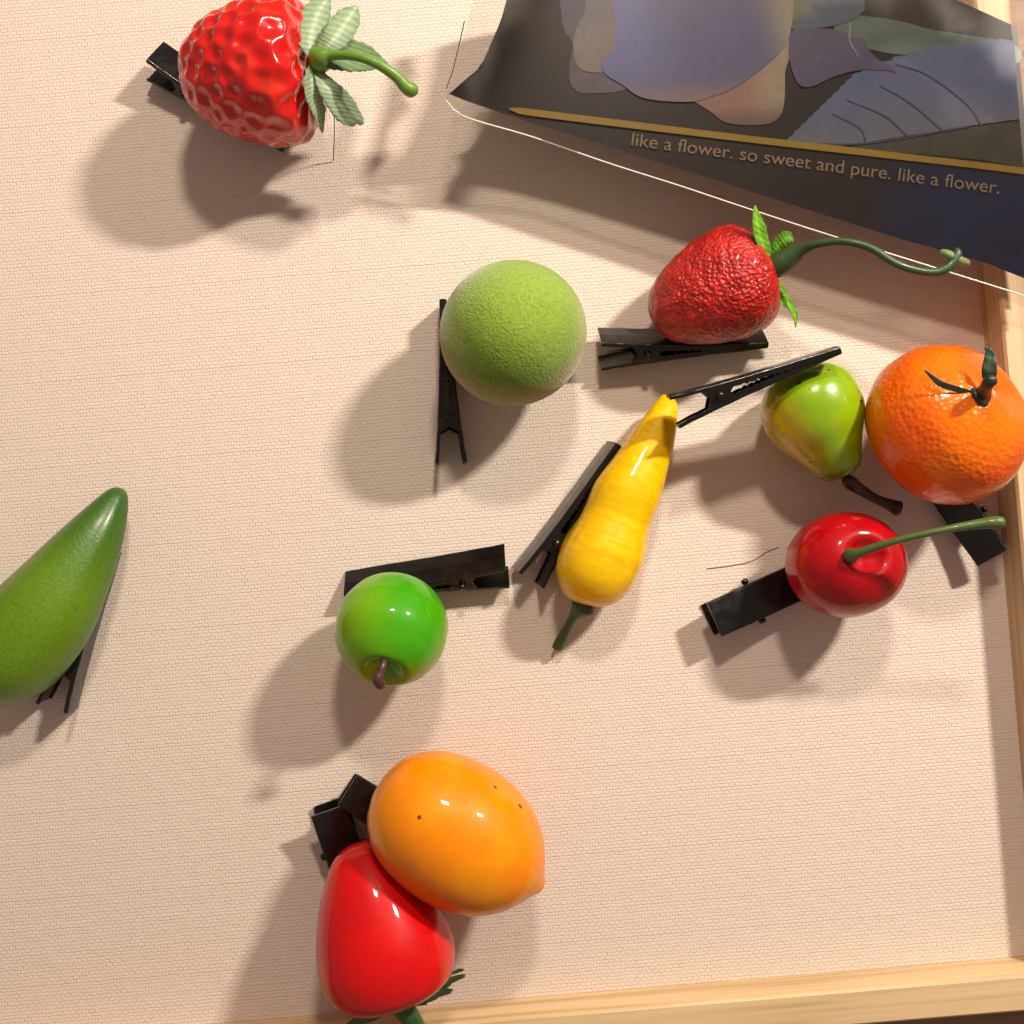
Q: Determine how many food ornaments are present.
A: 11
